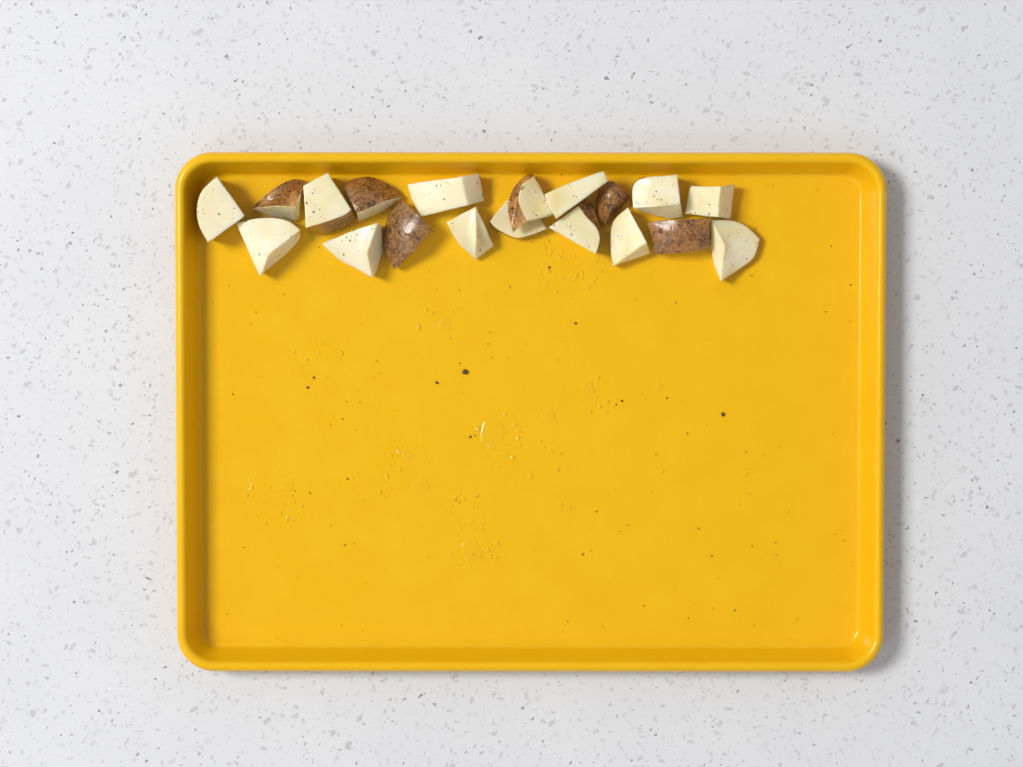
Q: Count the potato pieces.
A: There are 19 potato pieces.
